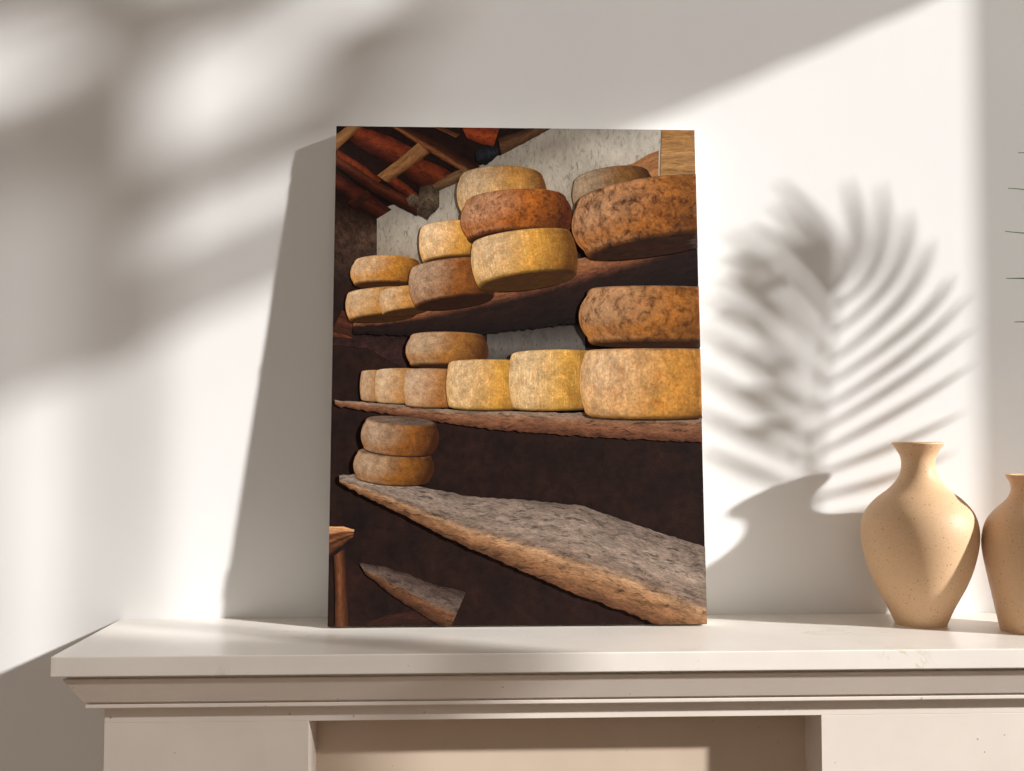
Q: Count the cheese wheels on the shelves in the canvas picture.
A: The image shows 20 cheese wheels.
